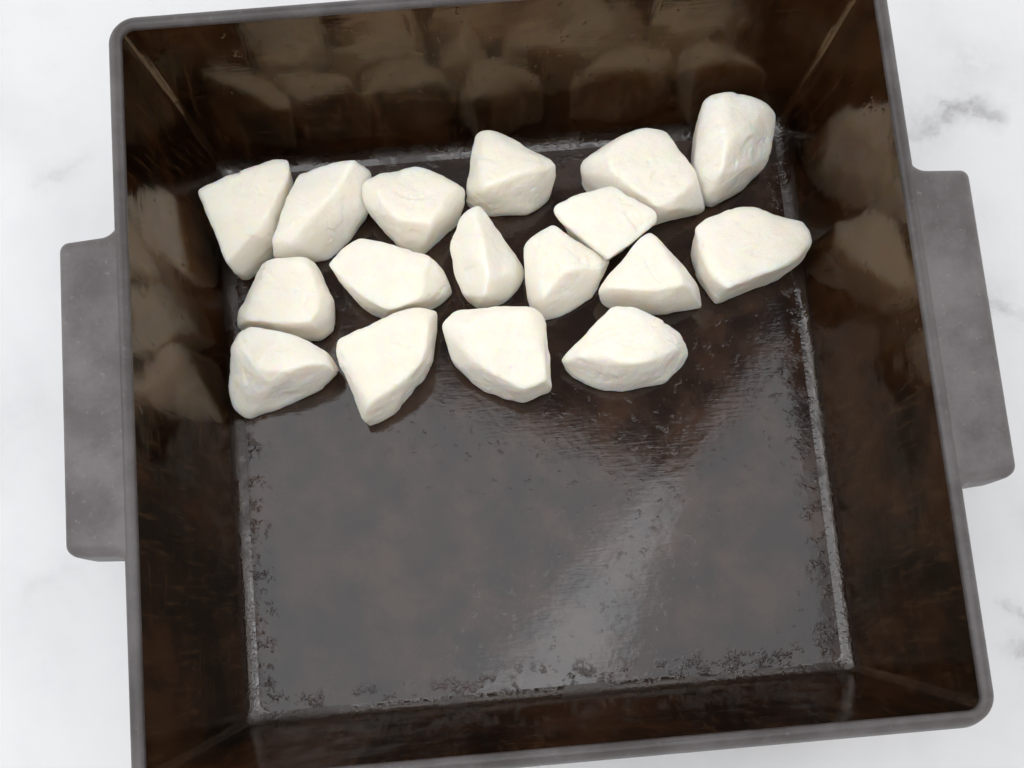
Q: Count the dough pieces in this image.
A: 17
